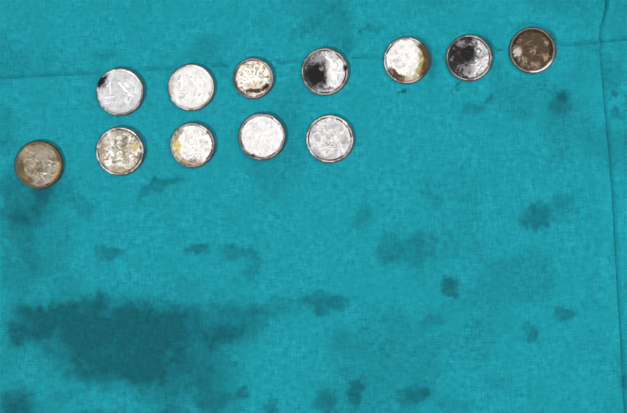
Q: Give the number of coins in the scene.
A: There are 12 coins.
